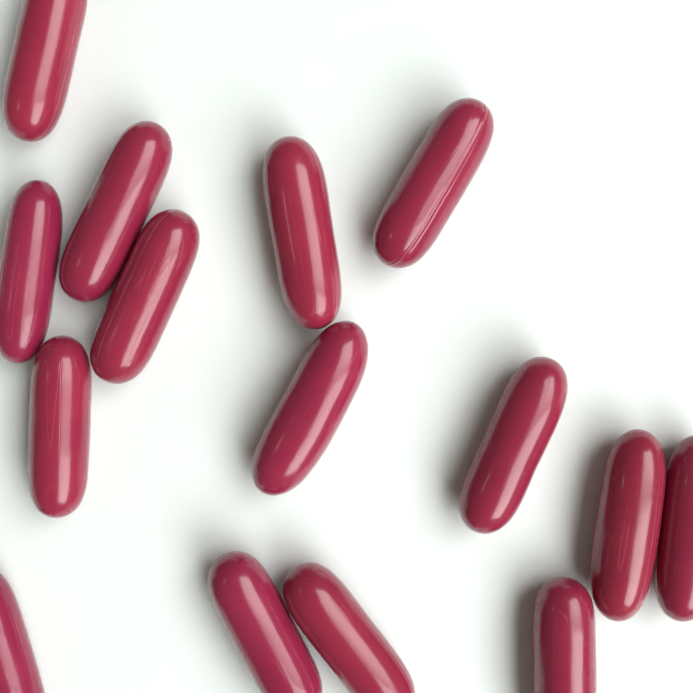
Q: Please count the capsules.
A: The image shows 15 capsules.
